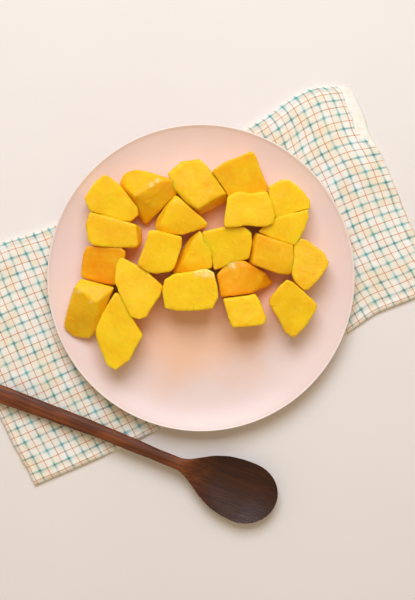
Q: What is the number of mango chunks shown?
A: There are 22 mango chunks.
